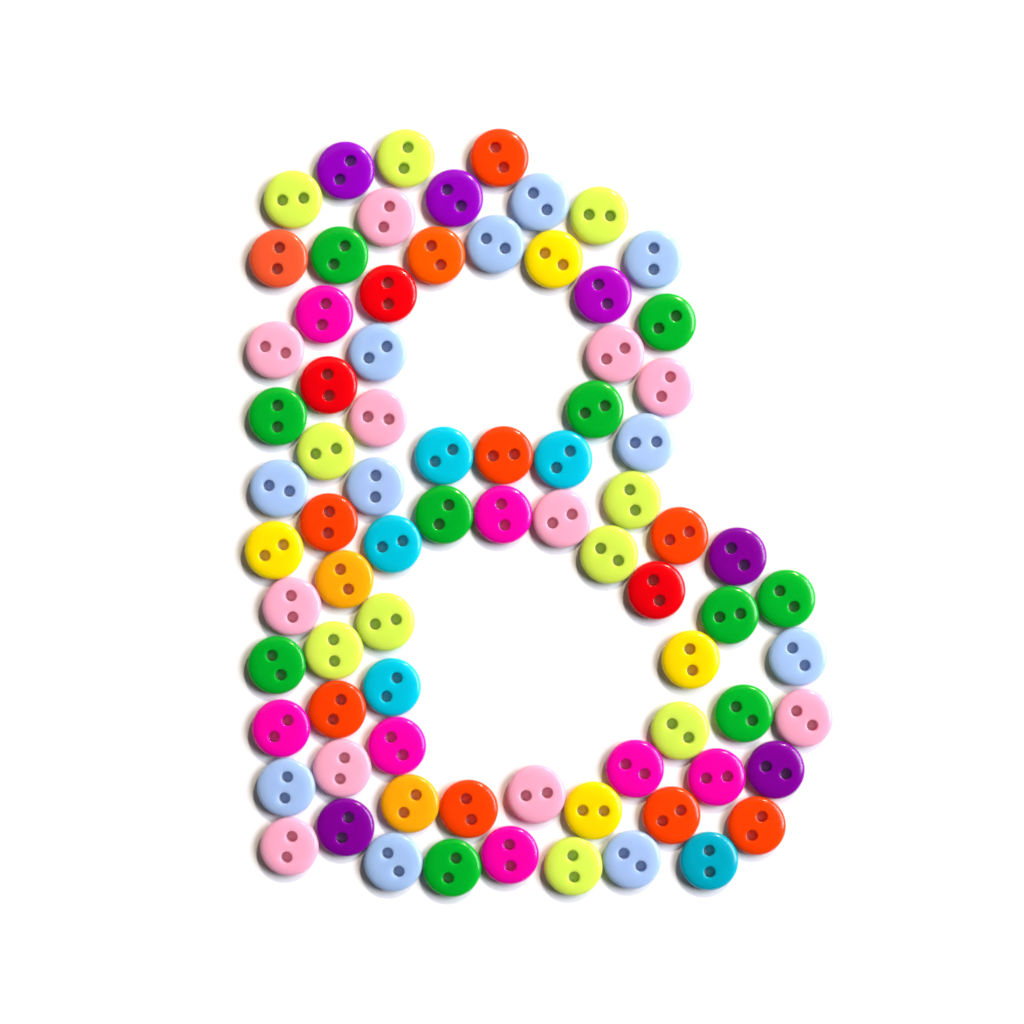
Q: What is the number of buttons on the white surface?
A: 79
